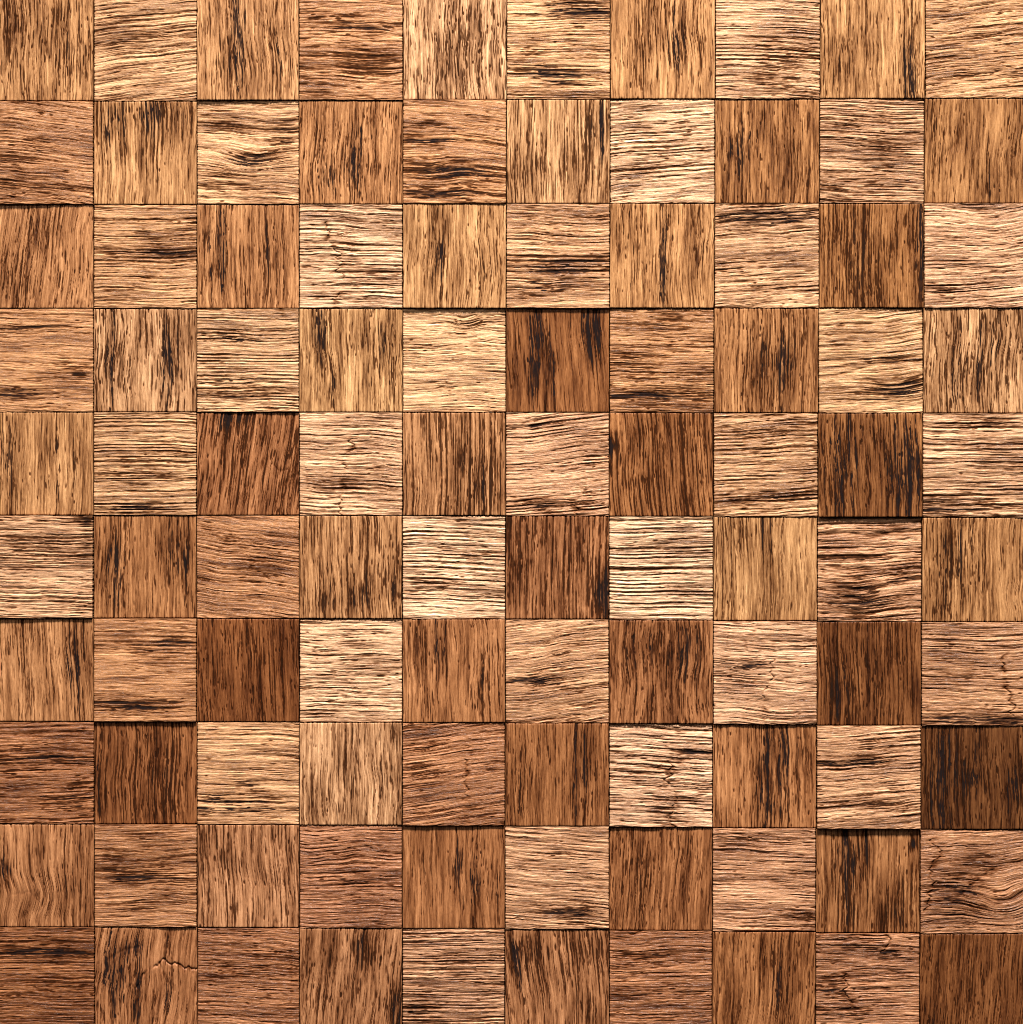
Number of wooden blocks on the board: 100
